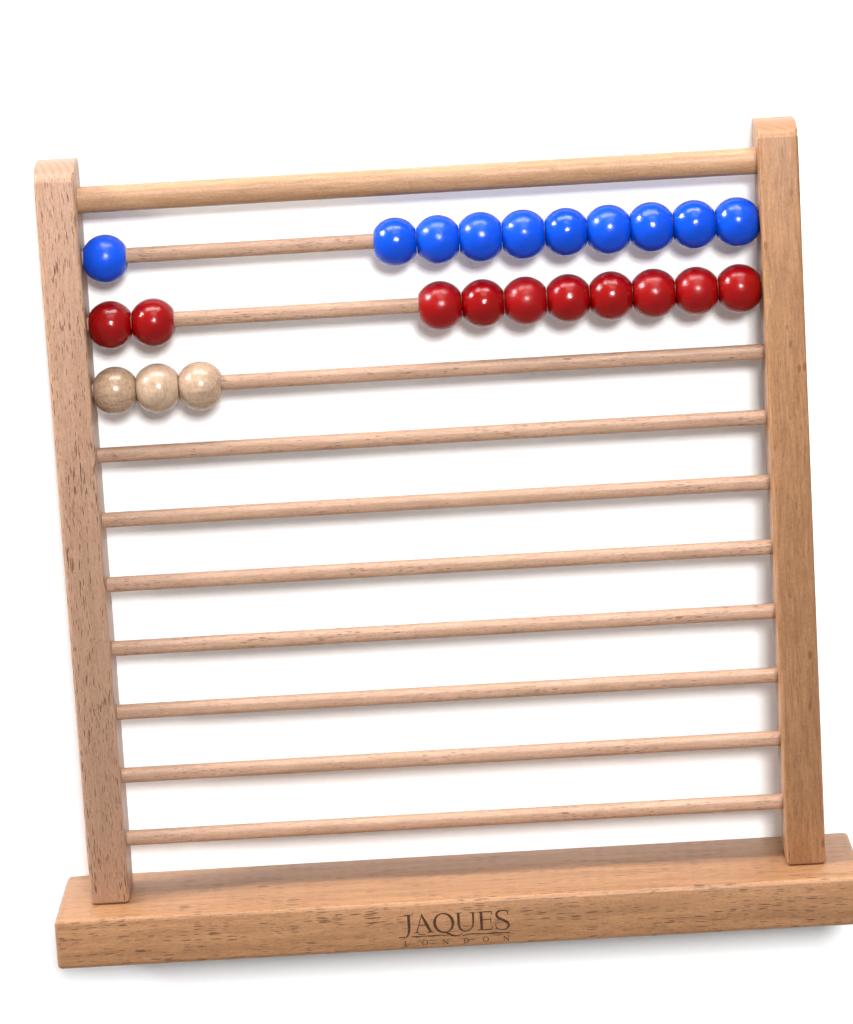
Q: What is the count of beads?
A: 23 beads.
